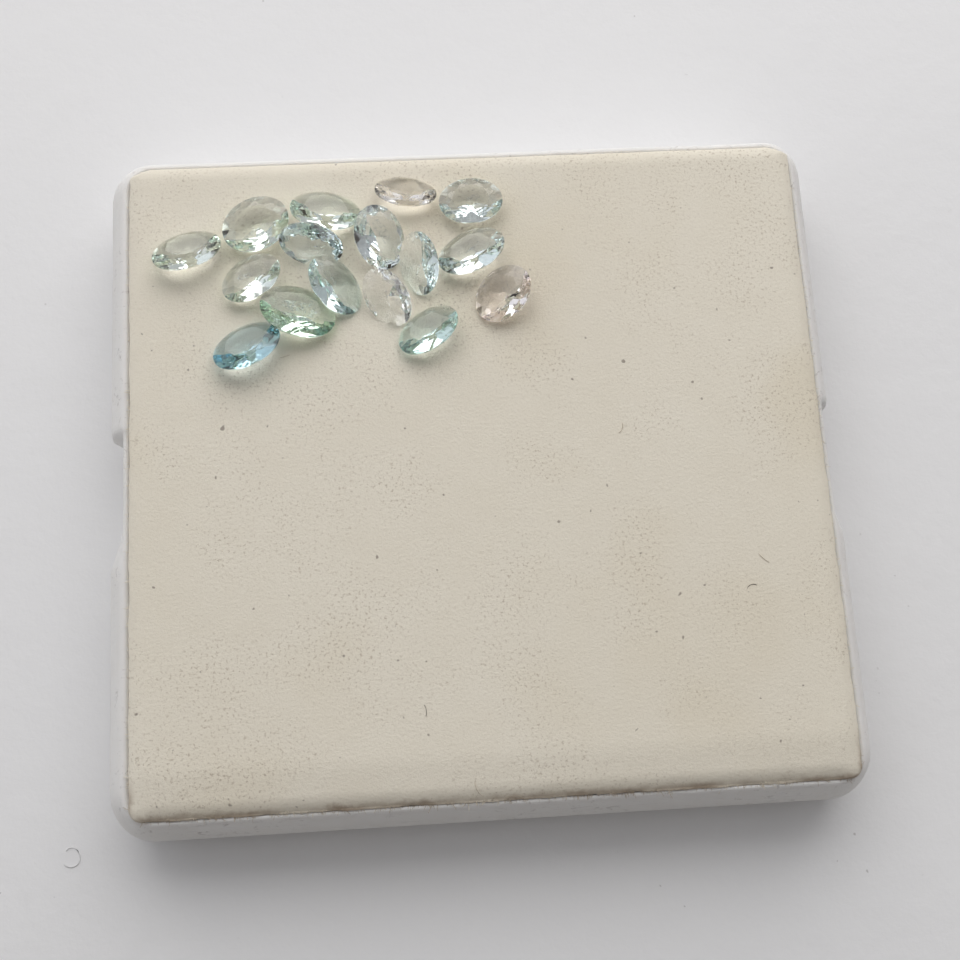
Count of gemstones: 16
